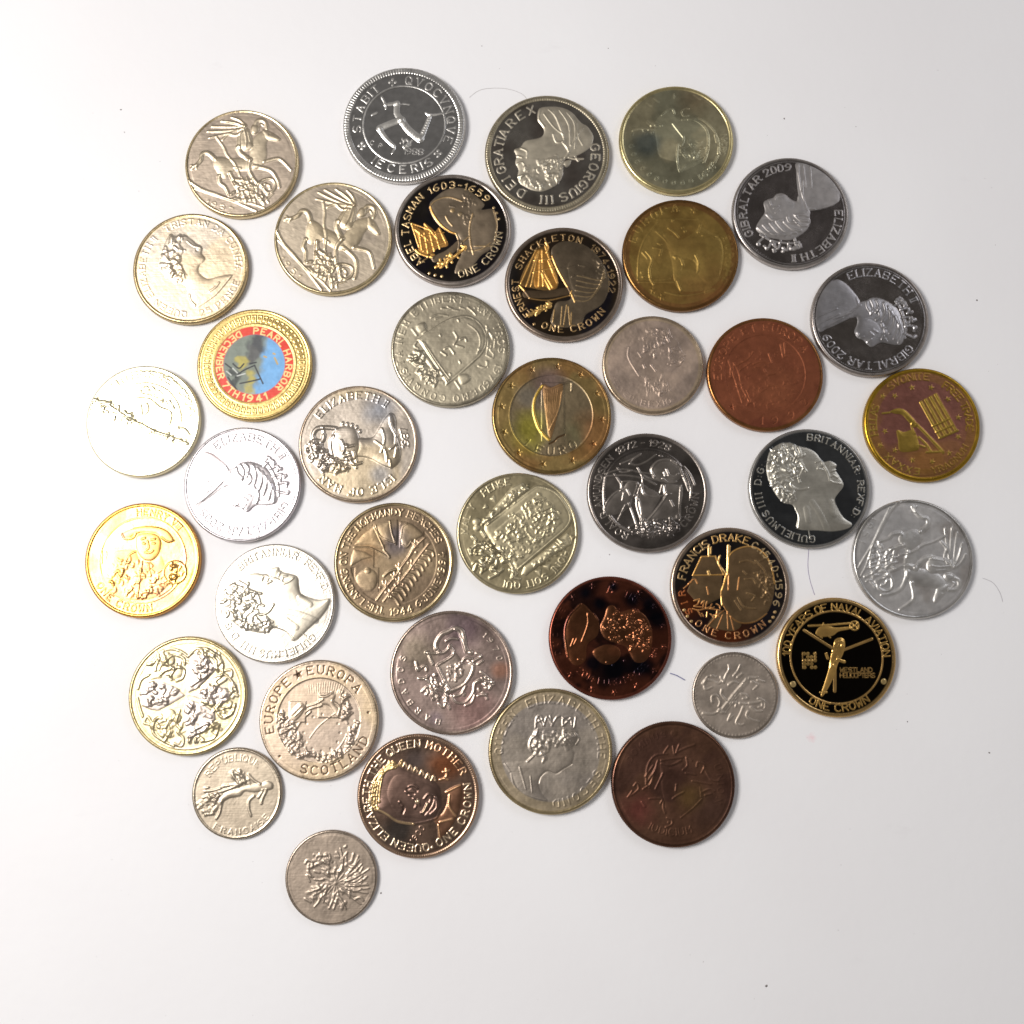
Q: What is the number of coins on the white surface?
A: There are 39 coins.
